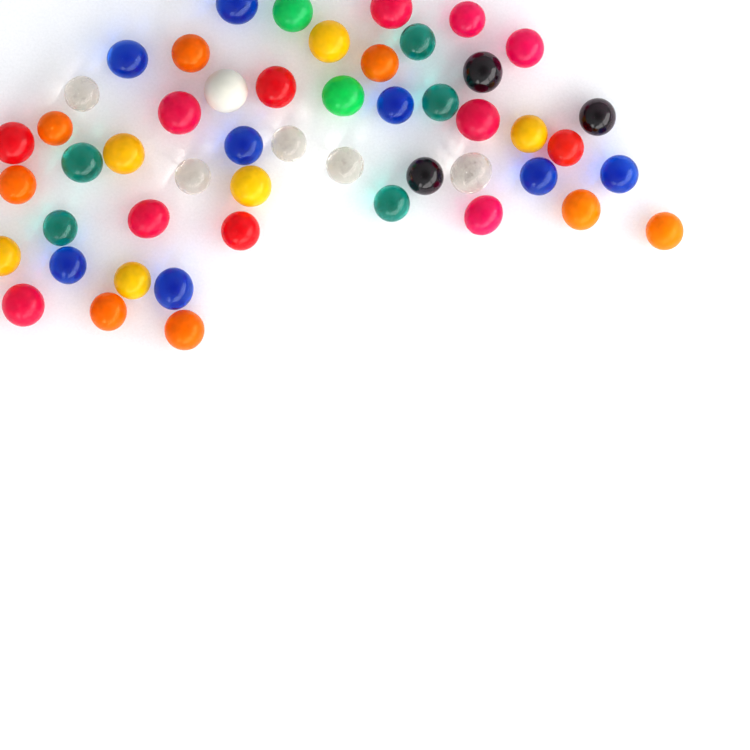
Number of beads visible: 50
